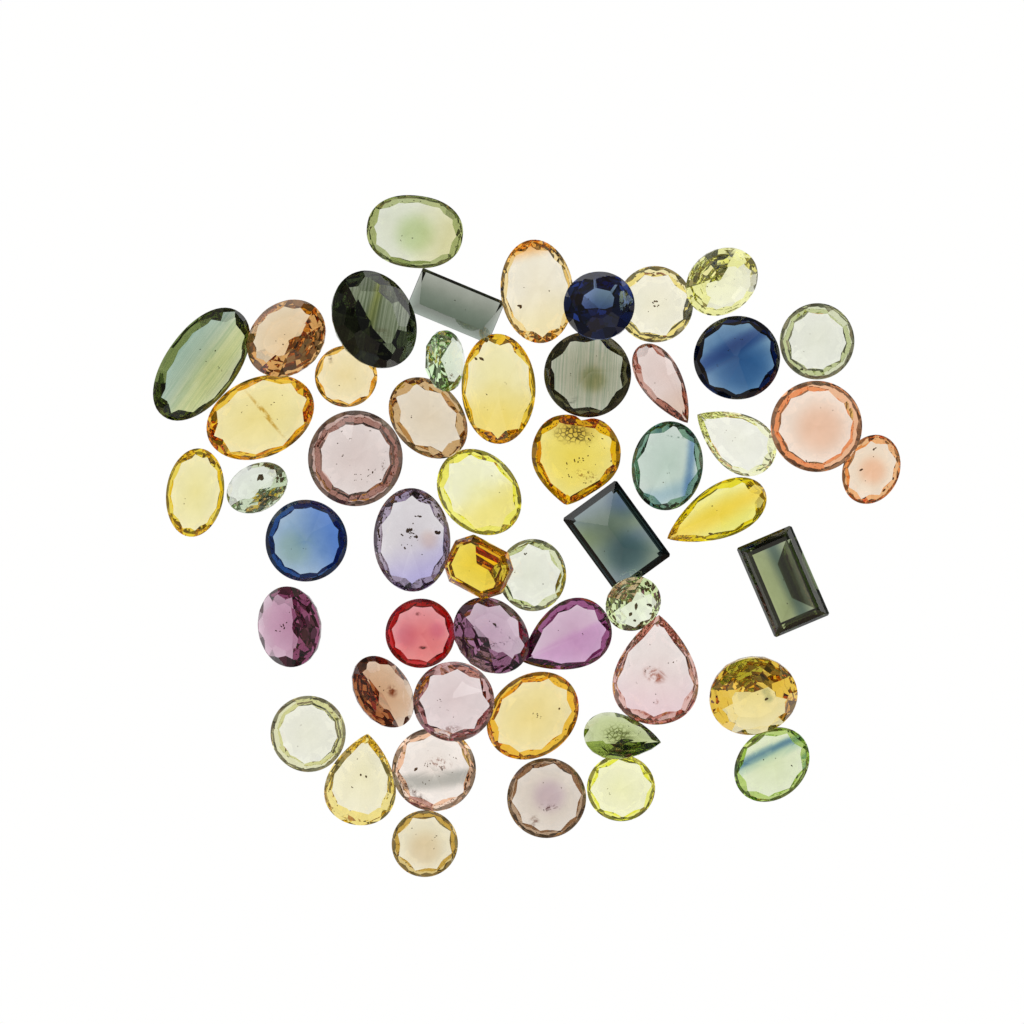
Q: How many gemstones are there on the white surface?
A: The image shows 52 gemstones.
